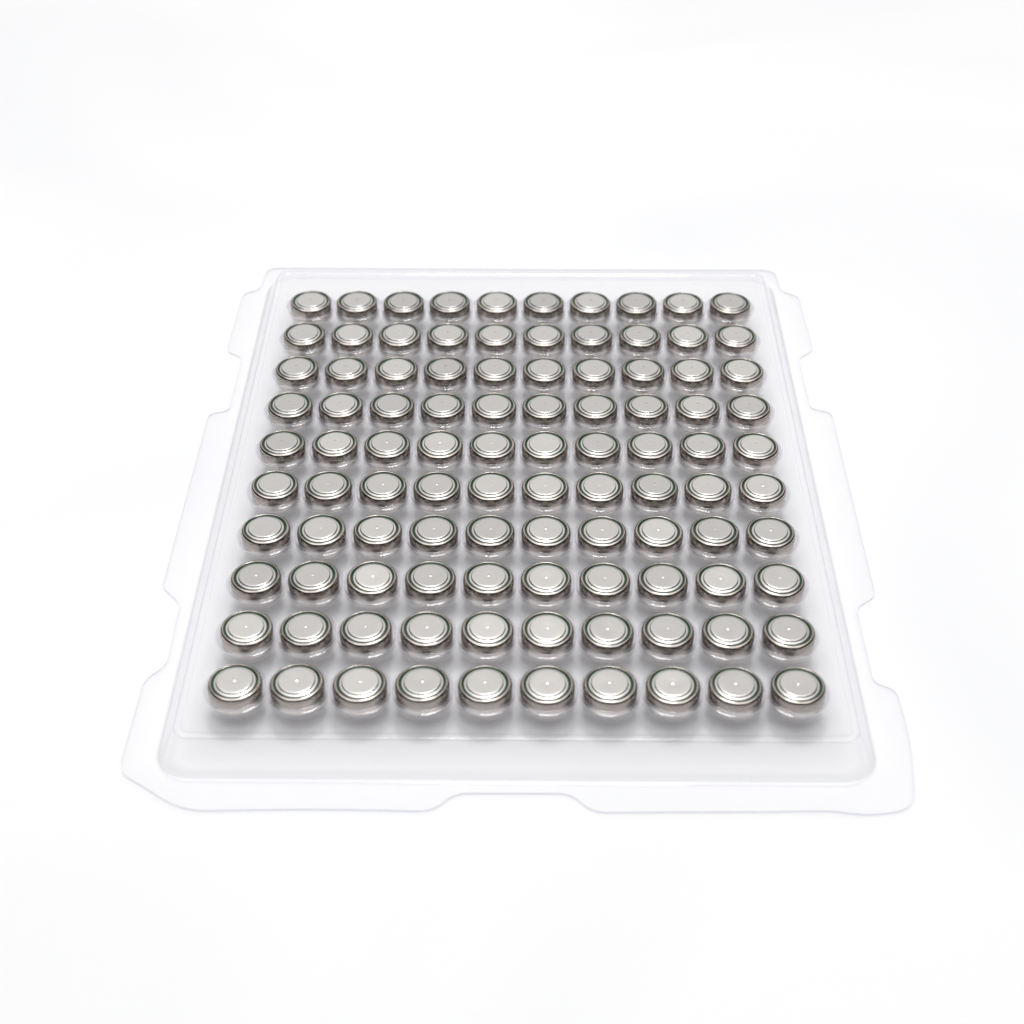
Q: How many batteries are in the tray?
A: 100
